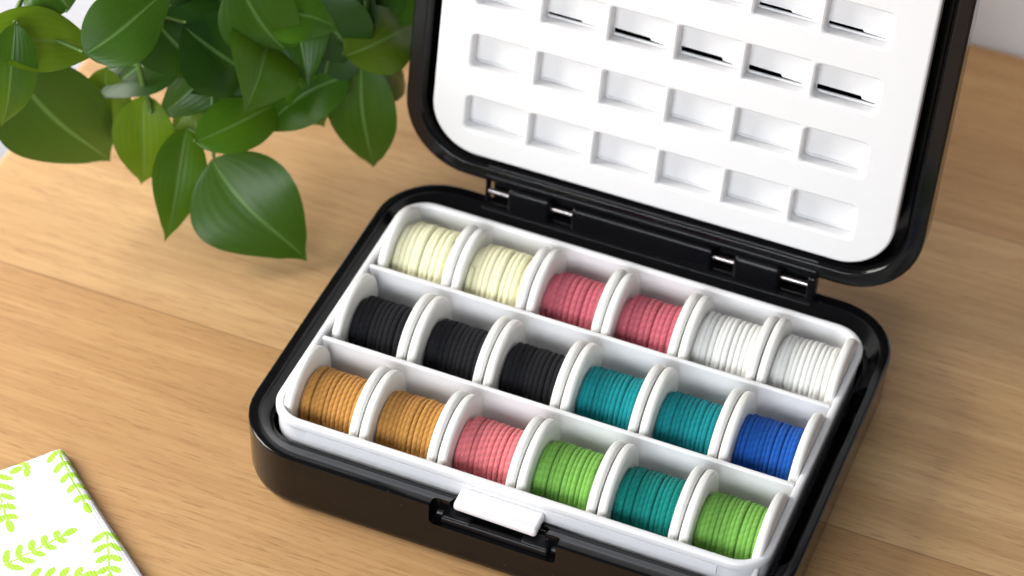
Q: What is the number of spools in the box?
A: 18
